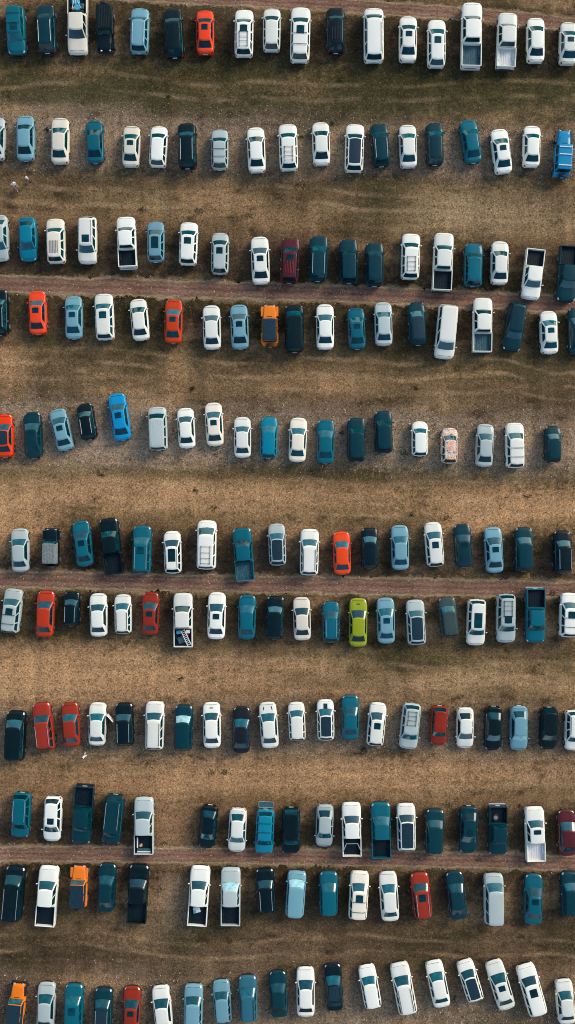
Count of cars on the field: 185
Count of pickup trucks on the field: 22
